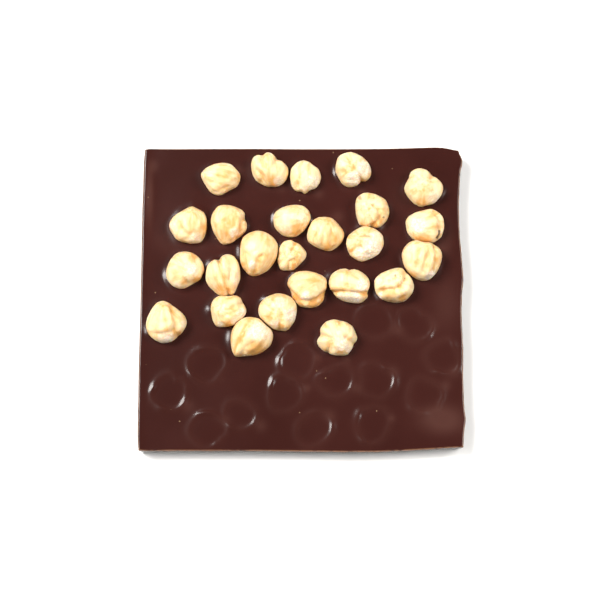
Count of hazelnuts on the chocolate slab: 25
